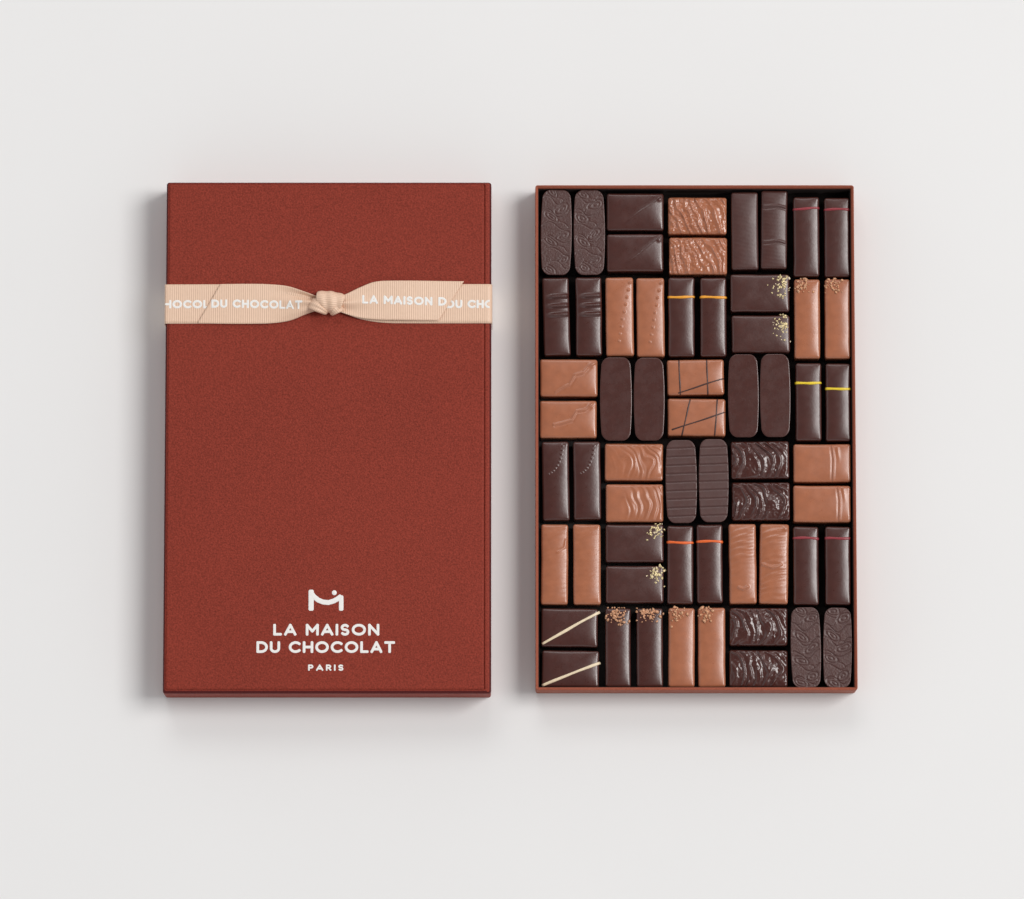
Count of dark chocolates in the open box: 40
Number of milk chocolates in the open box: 20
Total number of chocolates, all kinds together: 60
